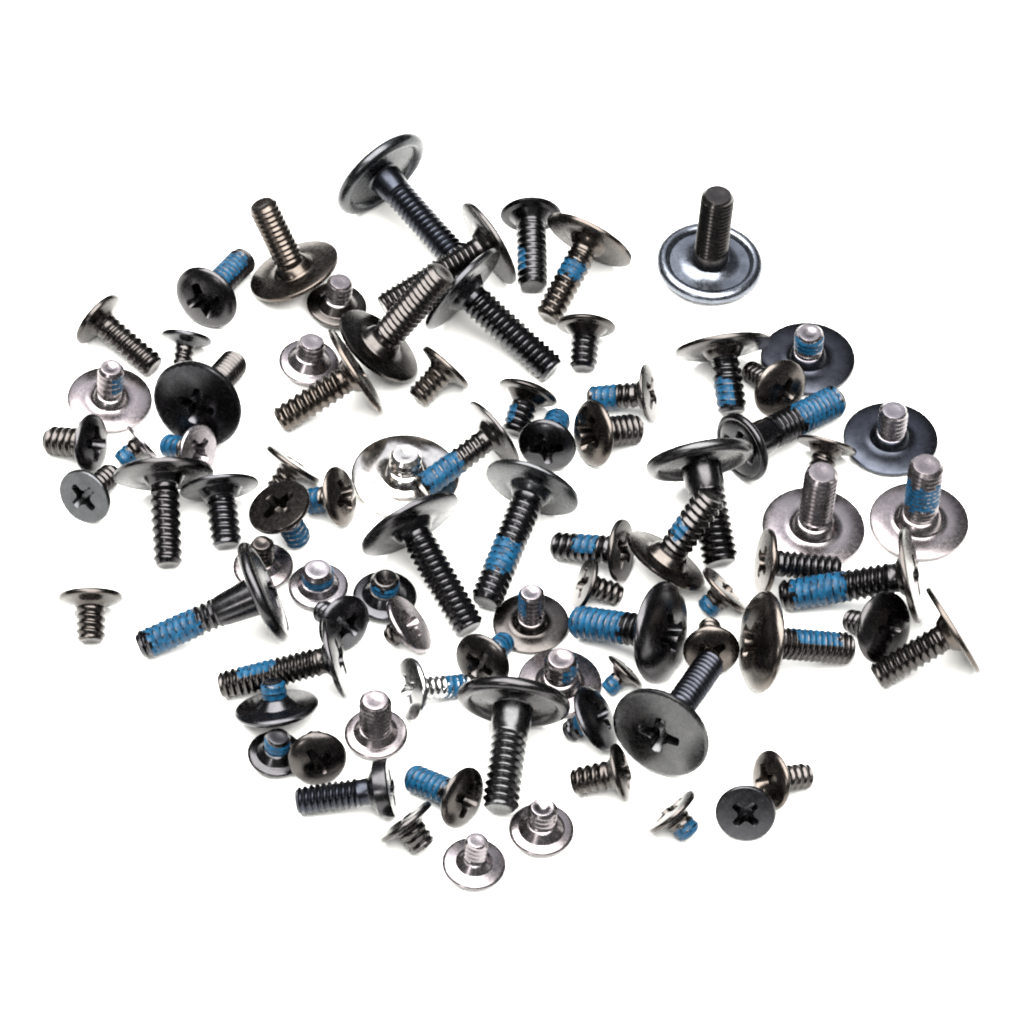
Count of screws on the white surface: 84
